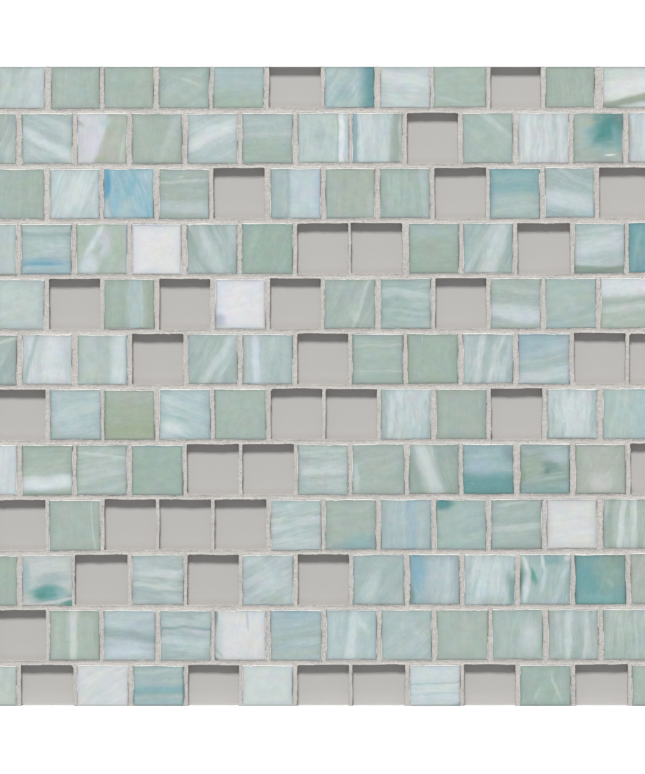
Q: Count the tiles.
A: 112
